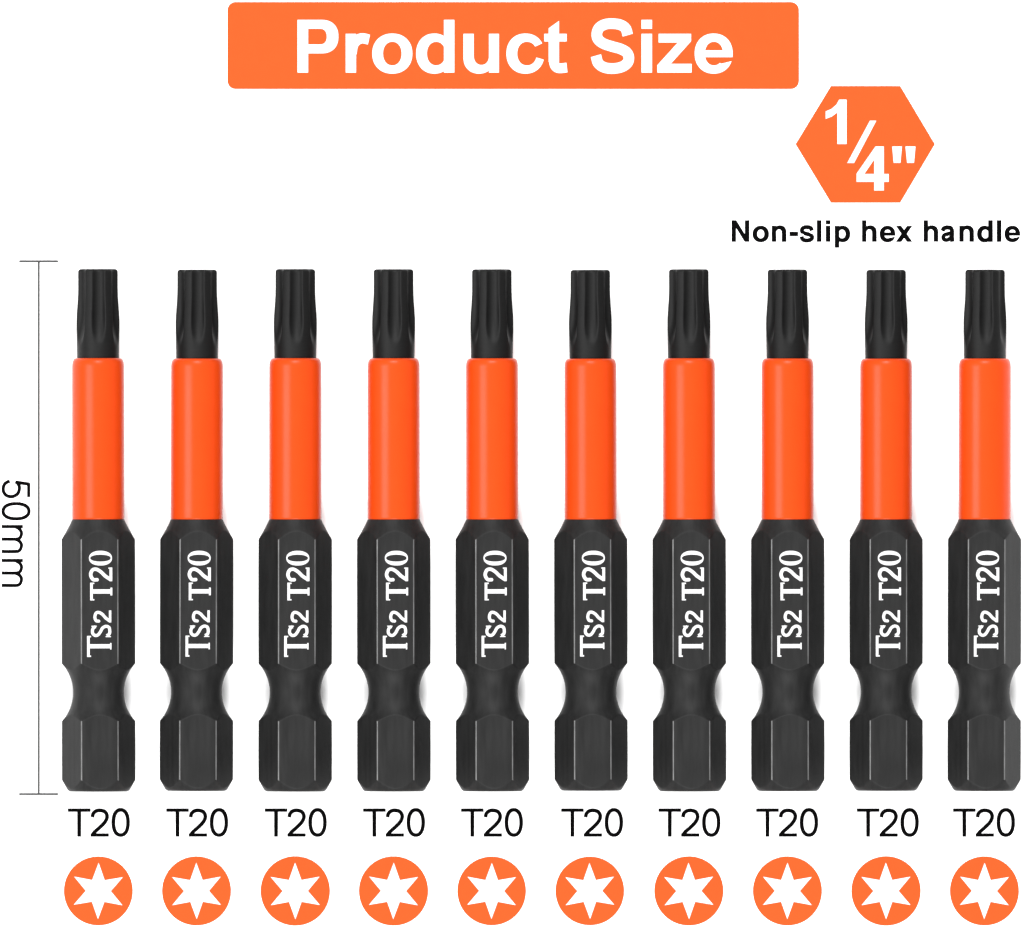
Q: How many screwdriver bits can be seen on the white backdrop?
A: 10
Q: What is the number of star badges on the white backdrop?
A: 10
